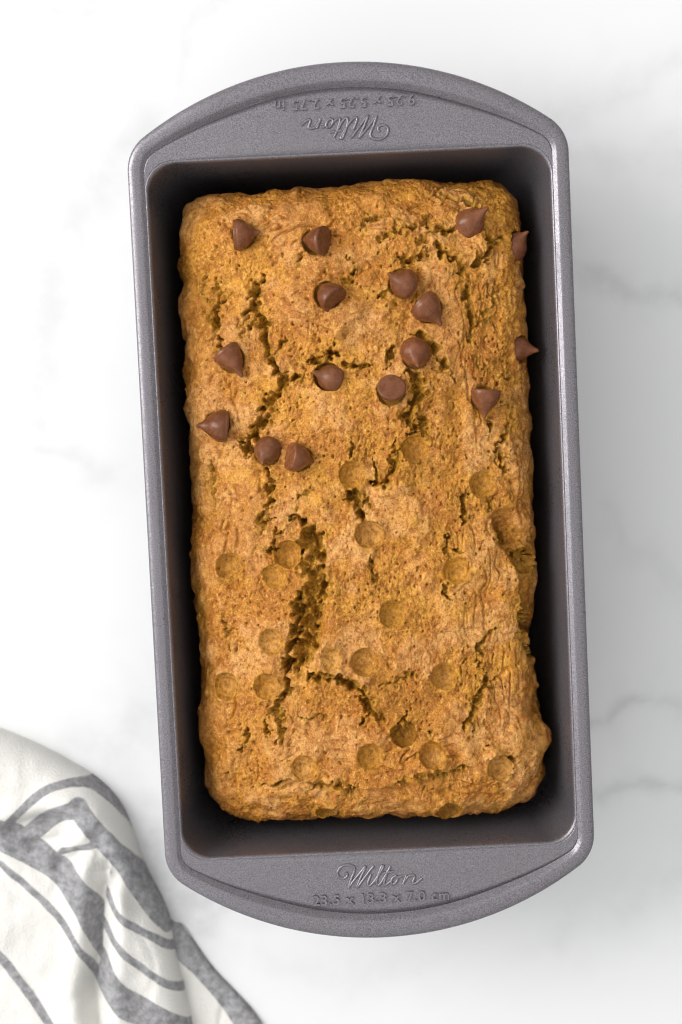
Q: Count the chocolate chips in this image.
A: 16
